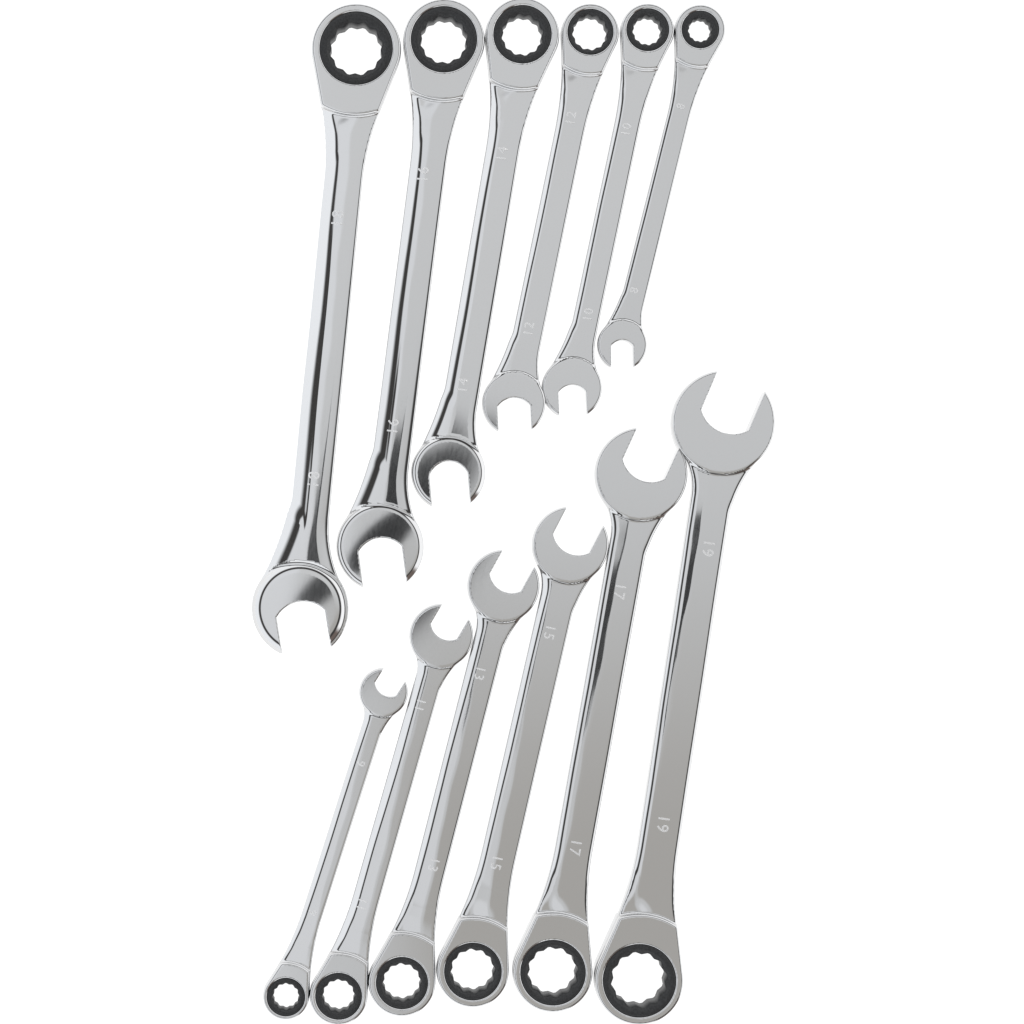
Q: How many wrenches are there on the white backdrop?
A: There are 12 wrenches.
